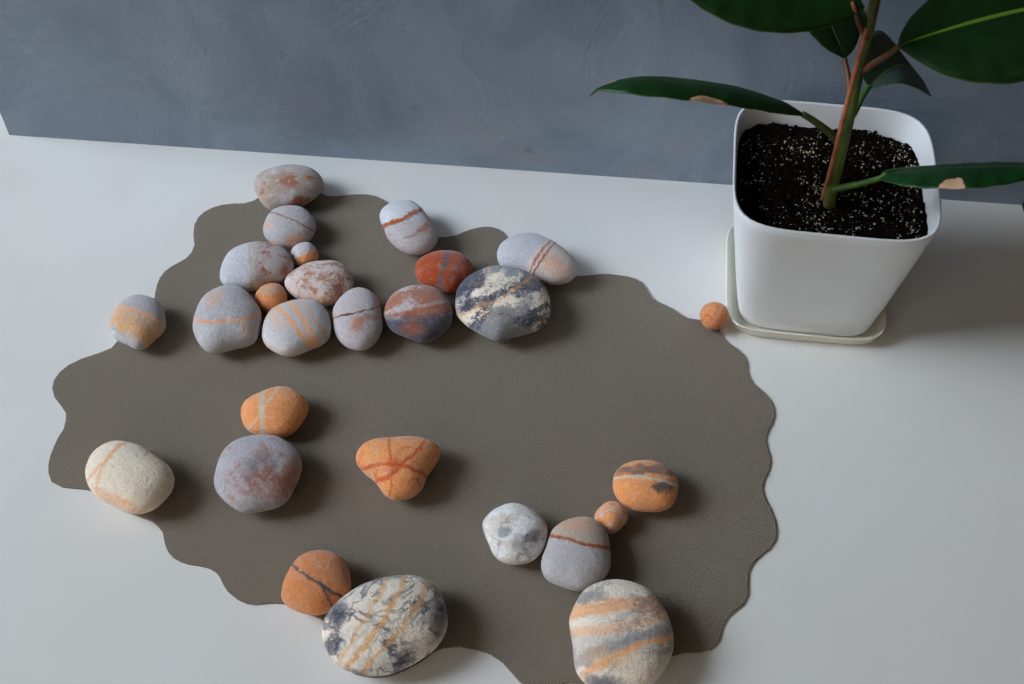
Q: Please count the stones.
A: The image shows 27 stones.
